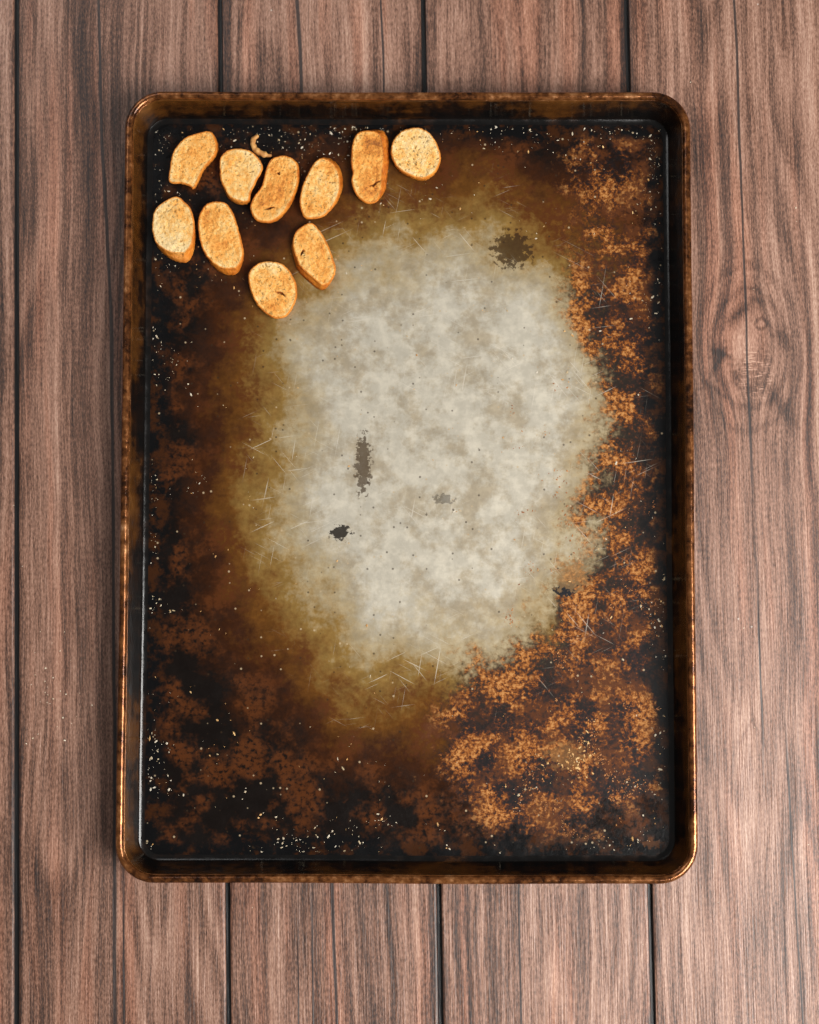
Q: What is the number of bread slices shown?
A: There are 10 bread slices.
